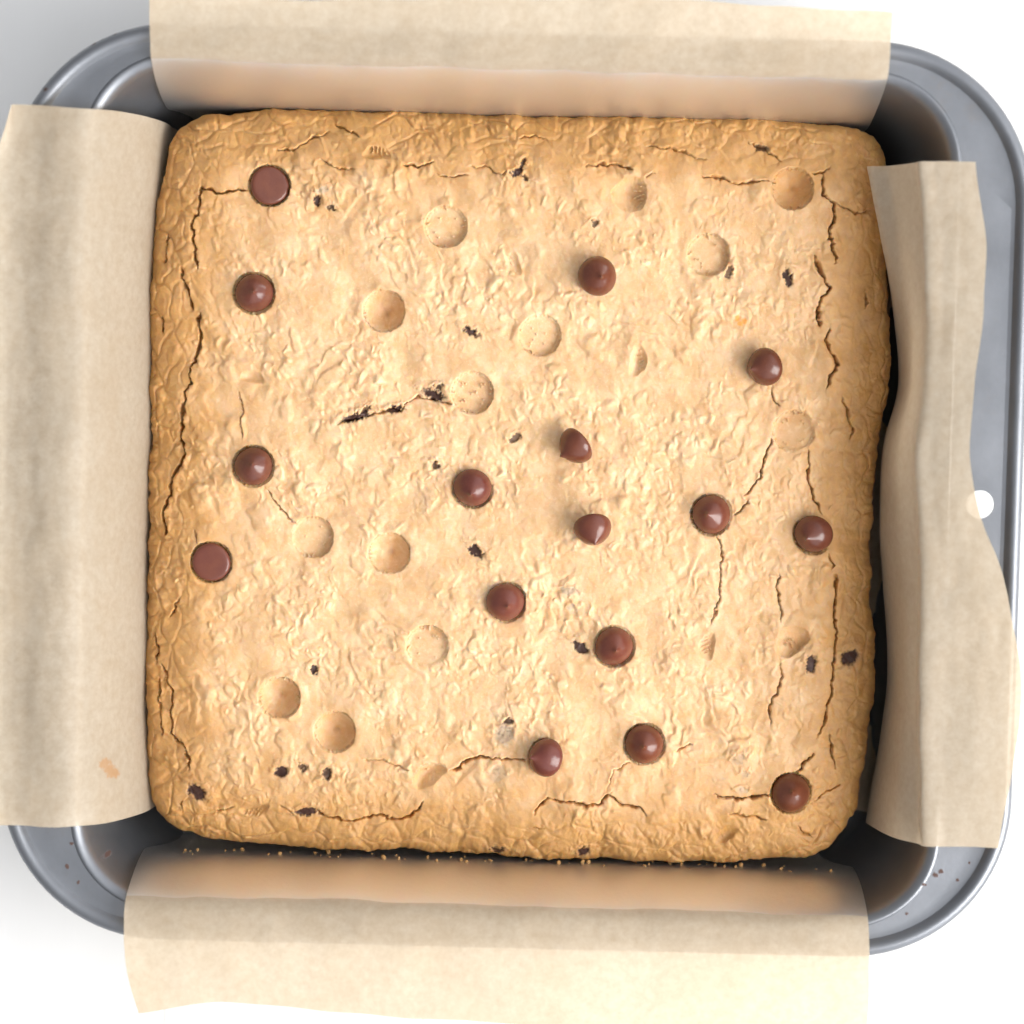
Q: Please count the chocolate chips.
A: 16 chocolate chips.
